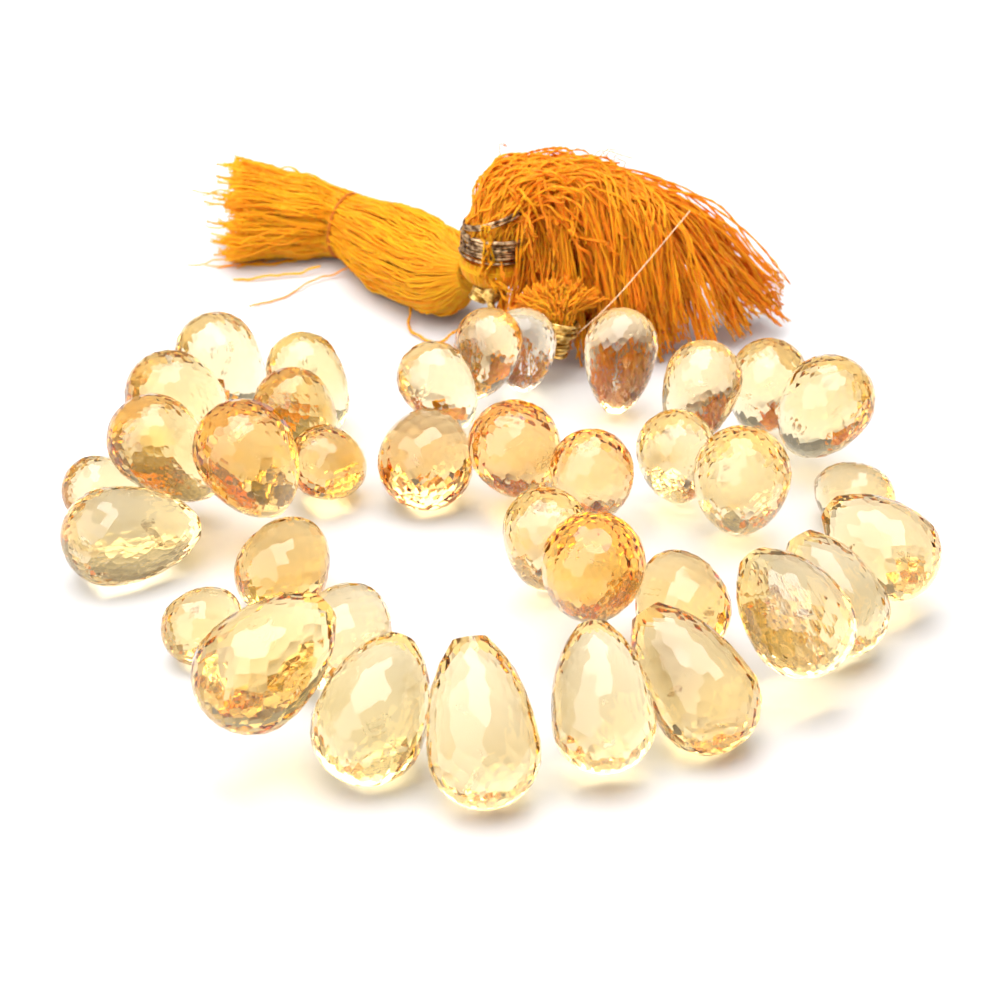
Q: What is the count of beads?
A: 36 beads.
